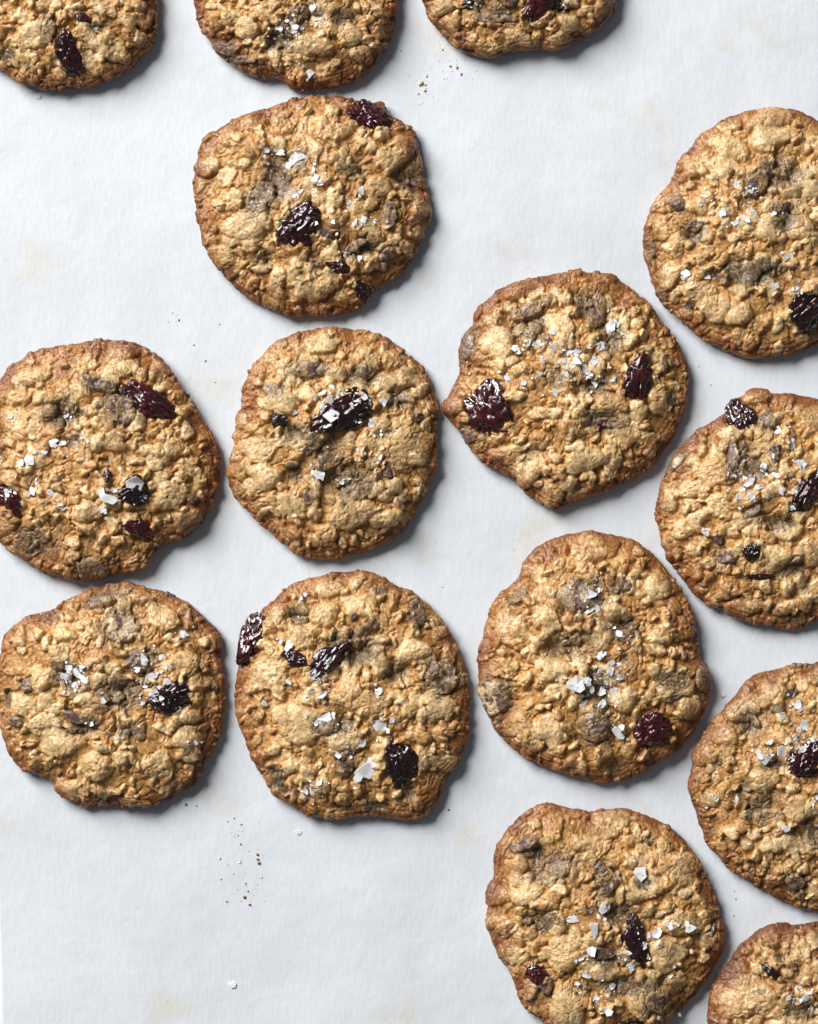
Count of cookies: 15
